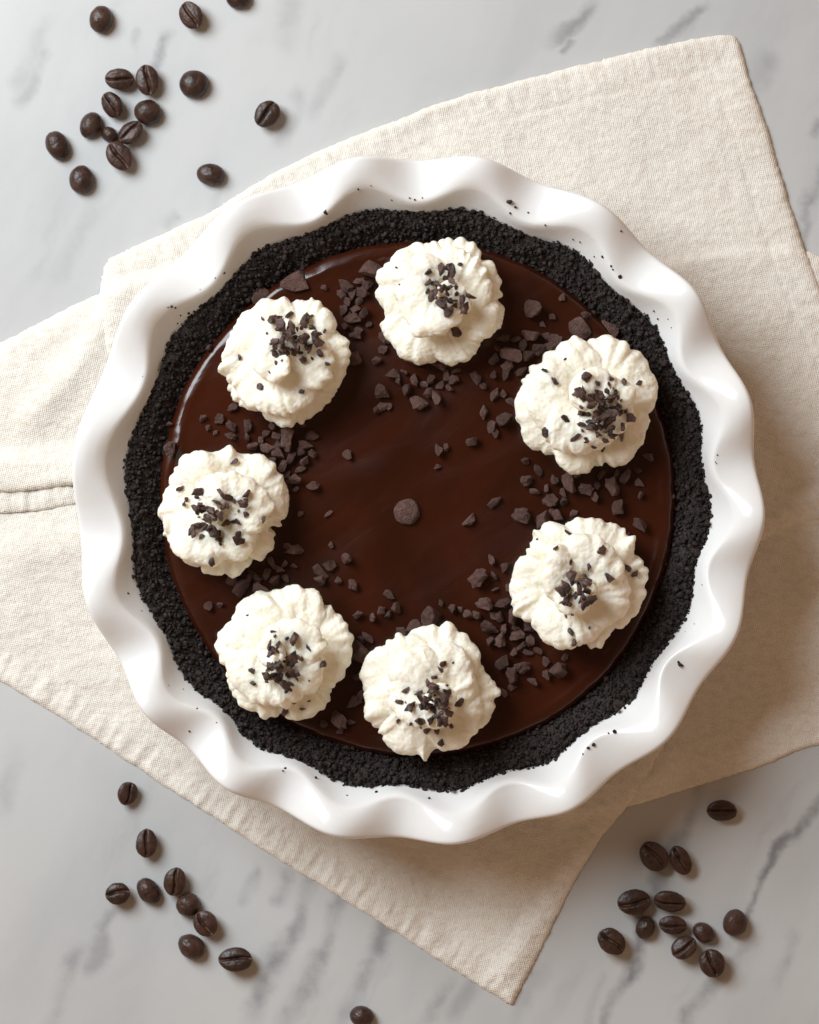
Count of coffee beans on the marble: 38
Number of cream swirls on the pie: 7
